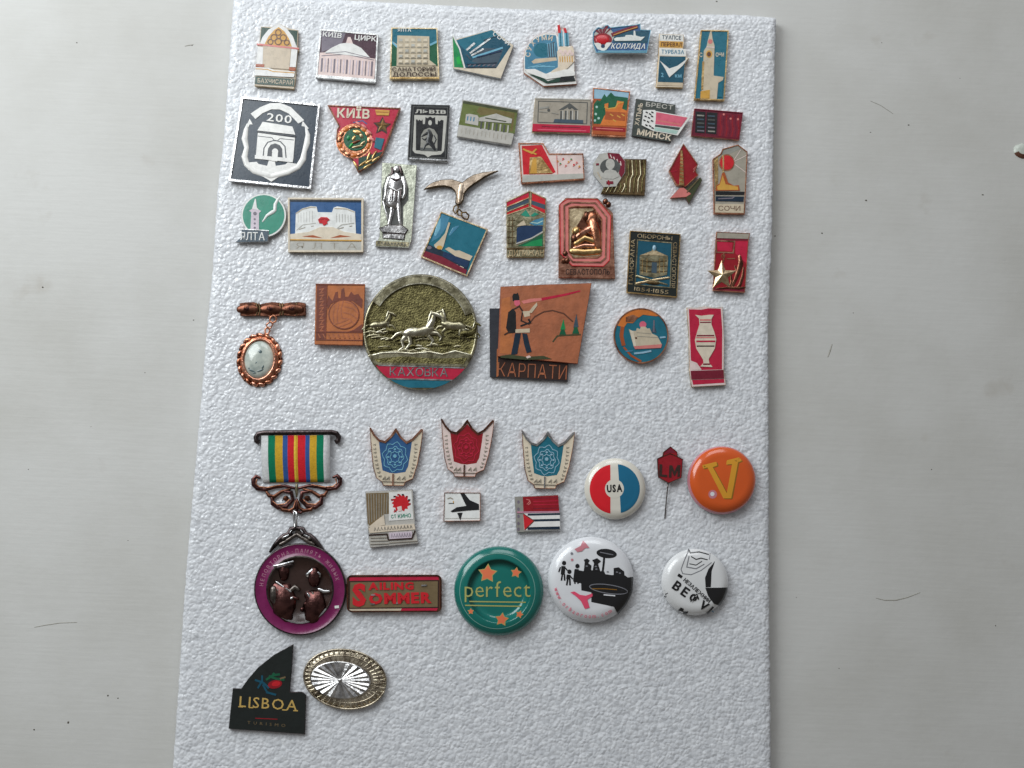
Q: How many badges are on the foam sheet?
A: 50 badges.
